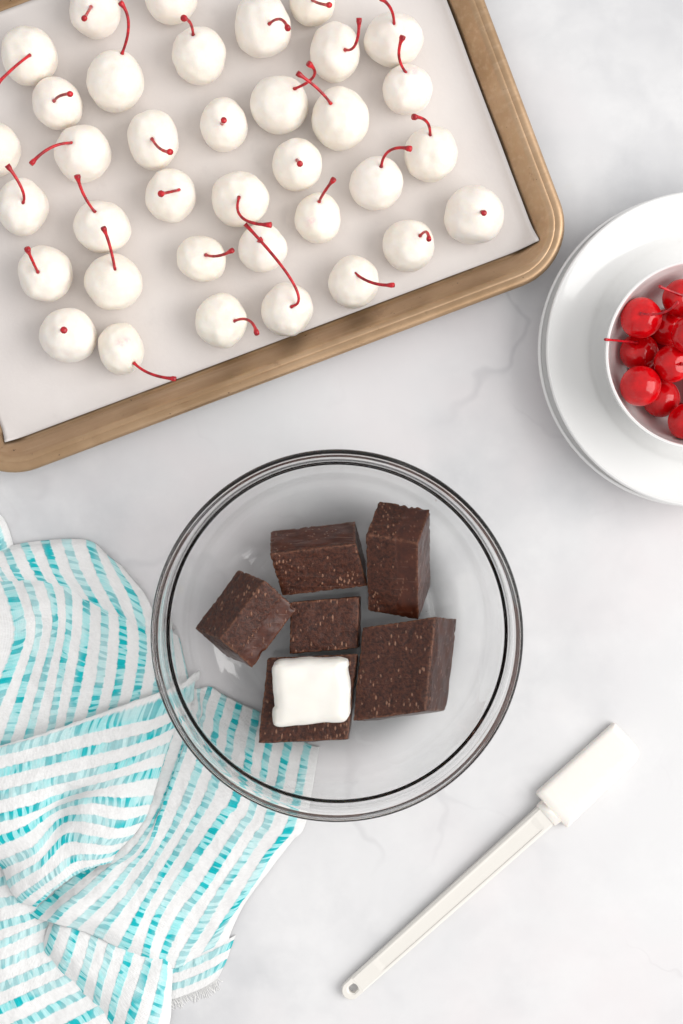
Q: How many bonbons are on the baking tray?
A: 36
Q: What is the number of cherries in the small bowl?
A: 9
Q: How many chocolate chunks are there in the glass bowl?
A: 6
